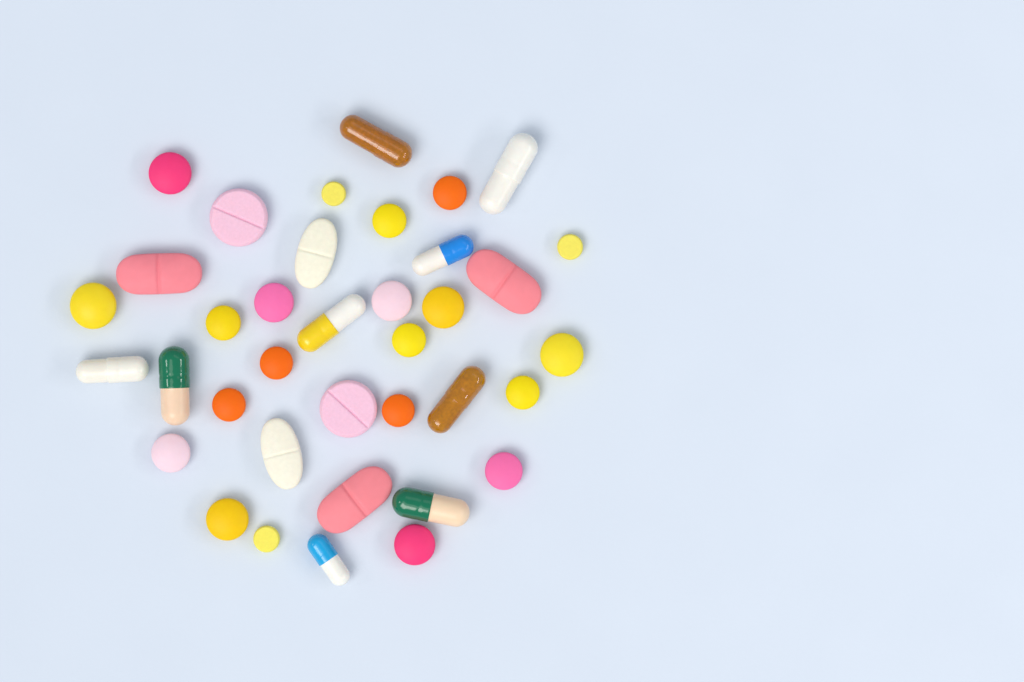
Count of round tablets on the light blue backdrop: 23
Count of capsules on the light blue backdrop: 9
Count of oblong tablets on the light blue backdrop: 5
